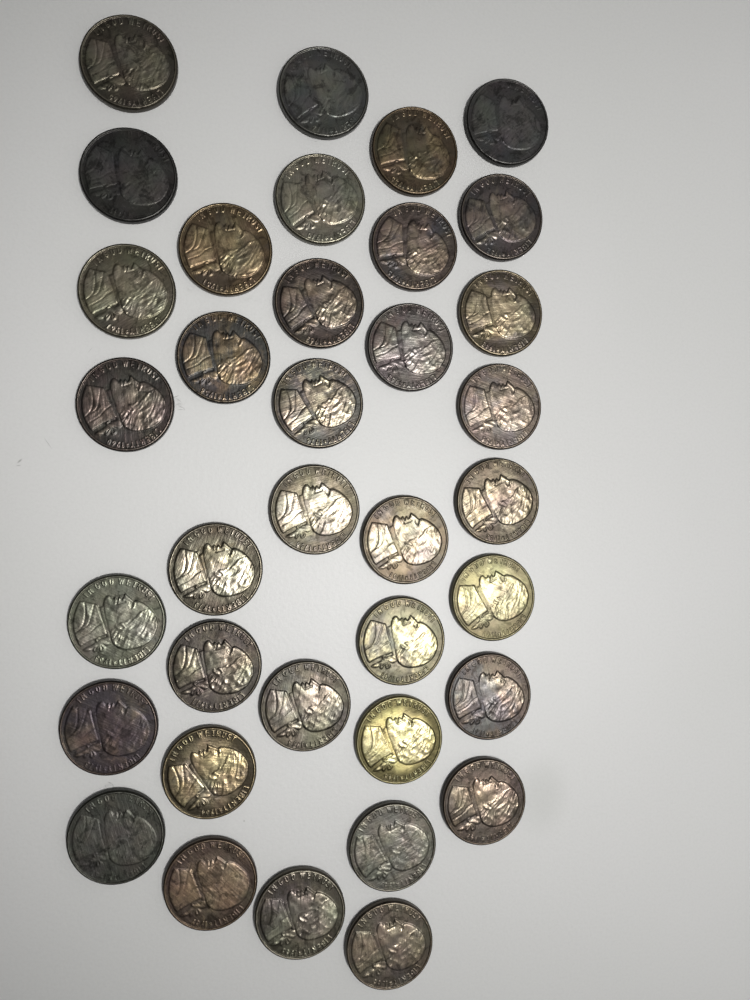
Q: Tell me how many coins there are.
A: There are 36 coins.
